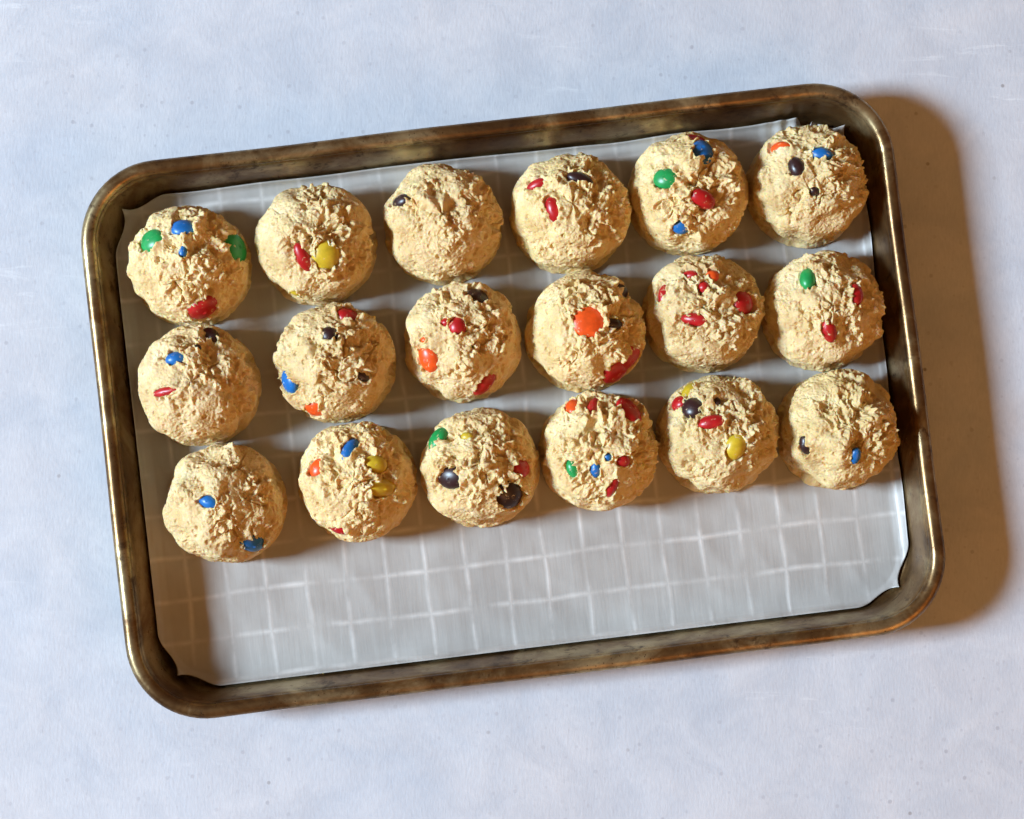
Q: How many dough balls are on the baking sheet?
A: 18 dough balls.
